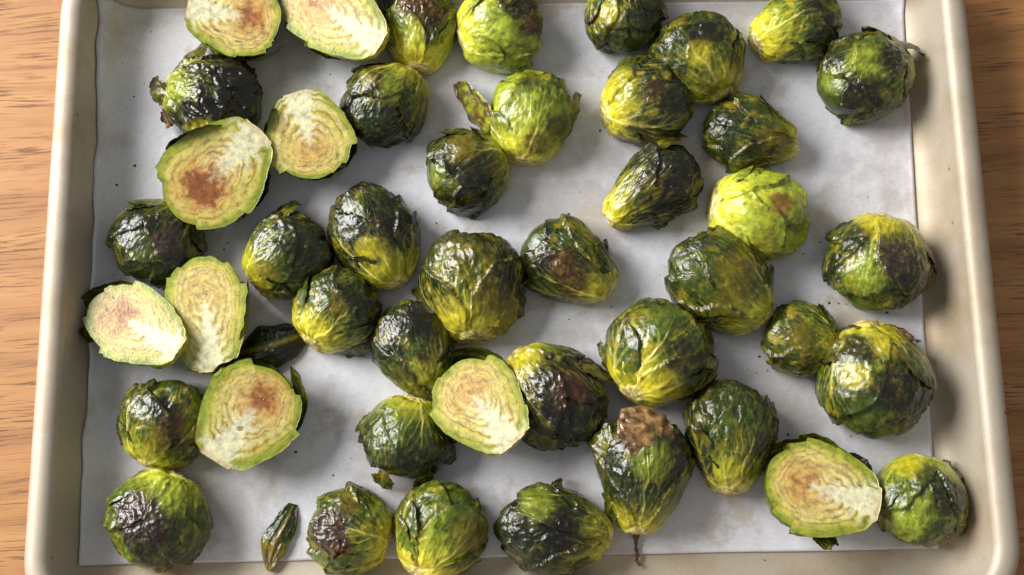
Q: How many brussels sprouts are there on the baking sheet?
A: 45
